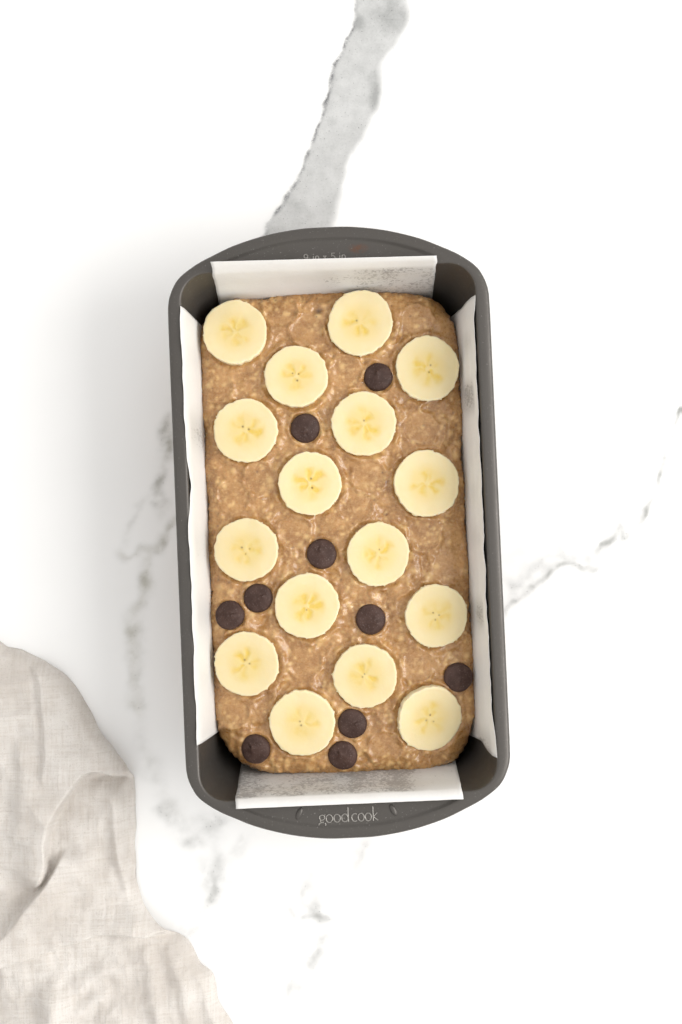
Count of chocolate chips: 10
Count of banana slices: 16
